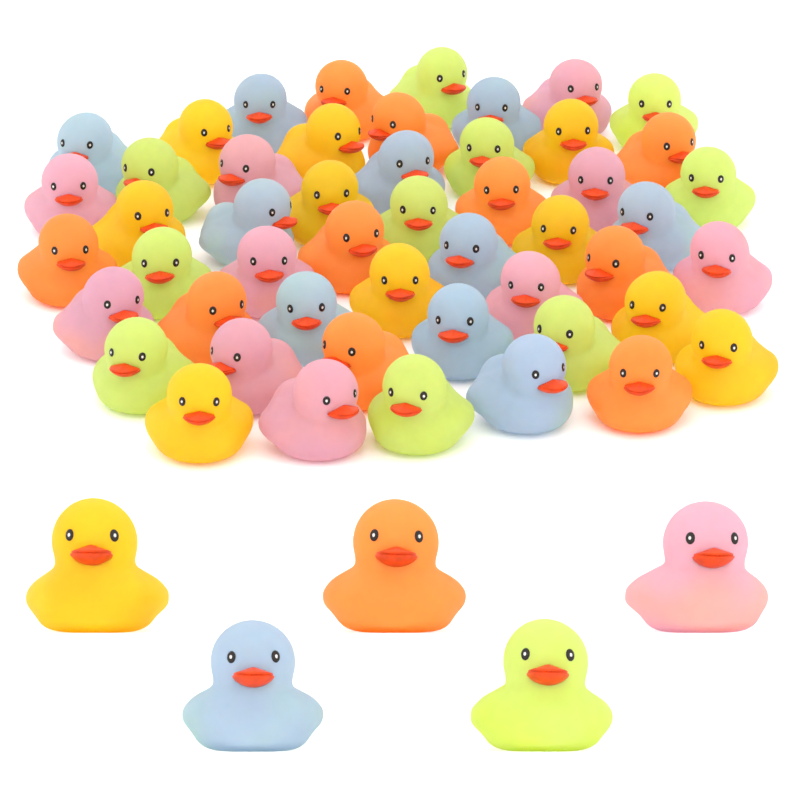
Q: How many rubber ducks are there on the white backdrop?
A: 55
